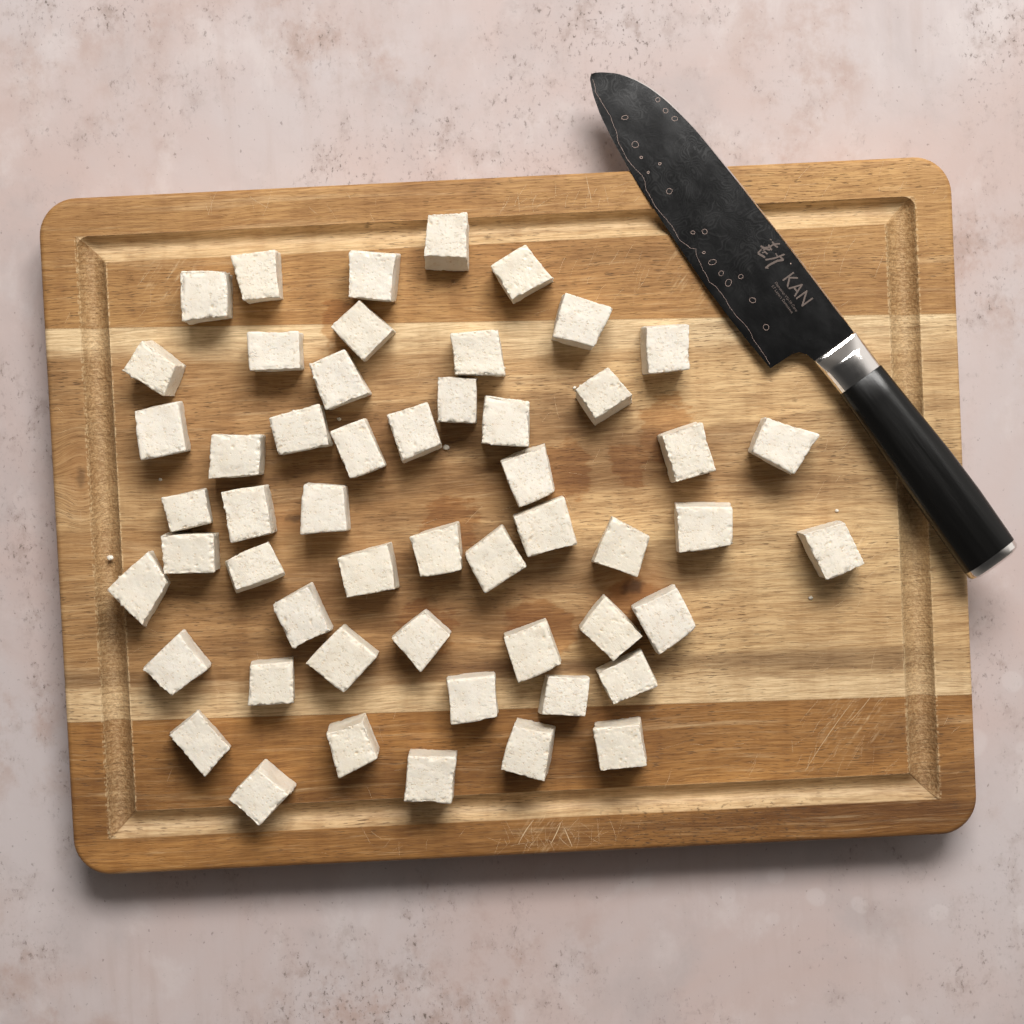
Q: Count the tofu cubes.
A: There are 53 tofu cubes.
